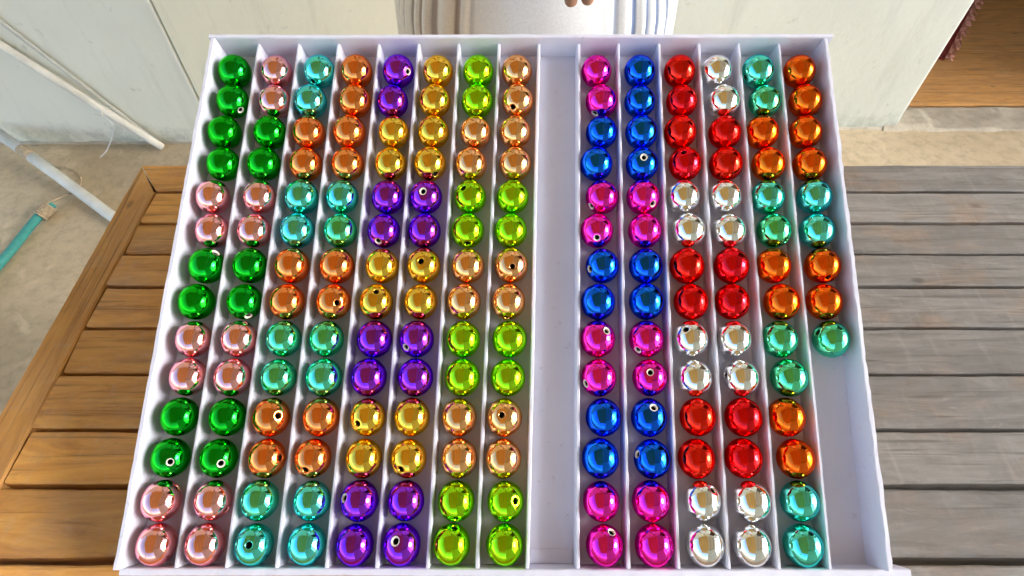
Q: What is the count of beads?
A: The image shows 191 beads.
